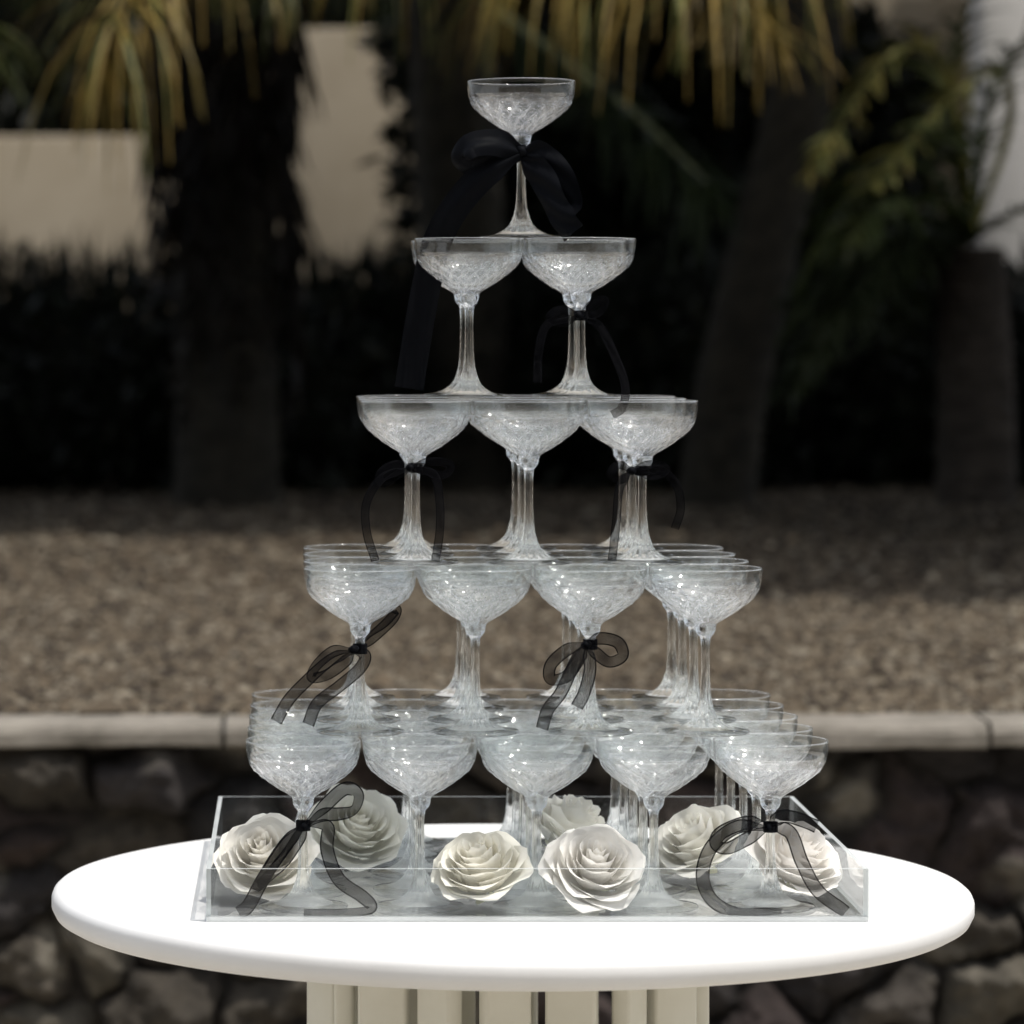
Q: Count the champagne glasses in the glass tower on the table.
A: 55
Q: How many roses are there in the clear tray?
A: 7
